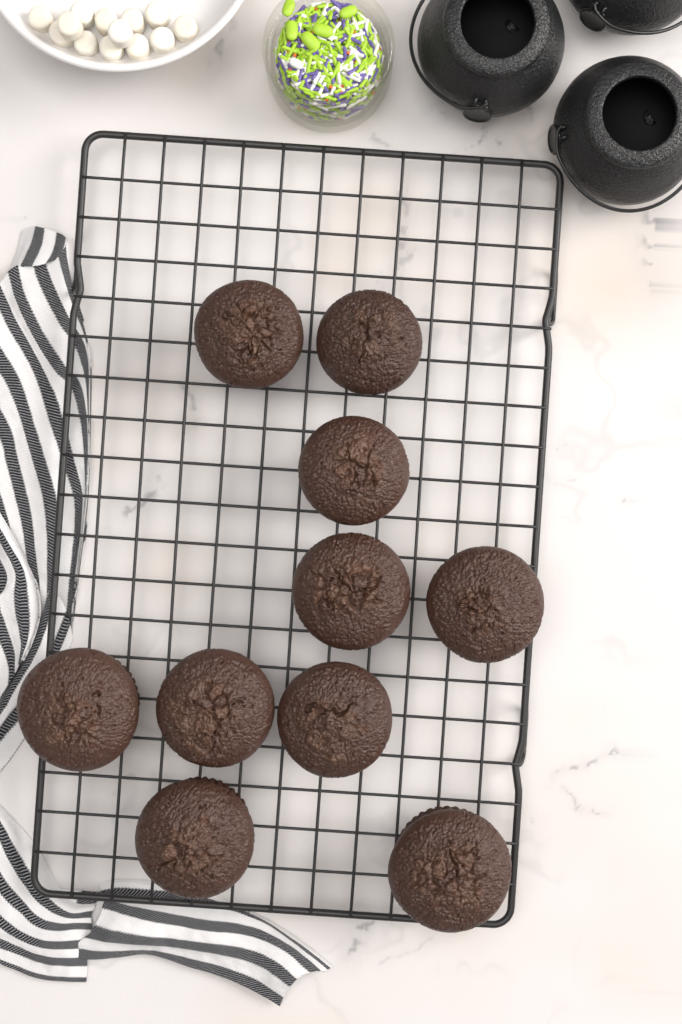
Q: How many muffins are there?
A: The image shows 10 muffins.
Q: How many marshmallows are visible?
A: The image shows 13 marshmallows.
